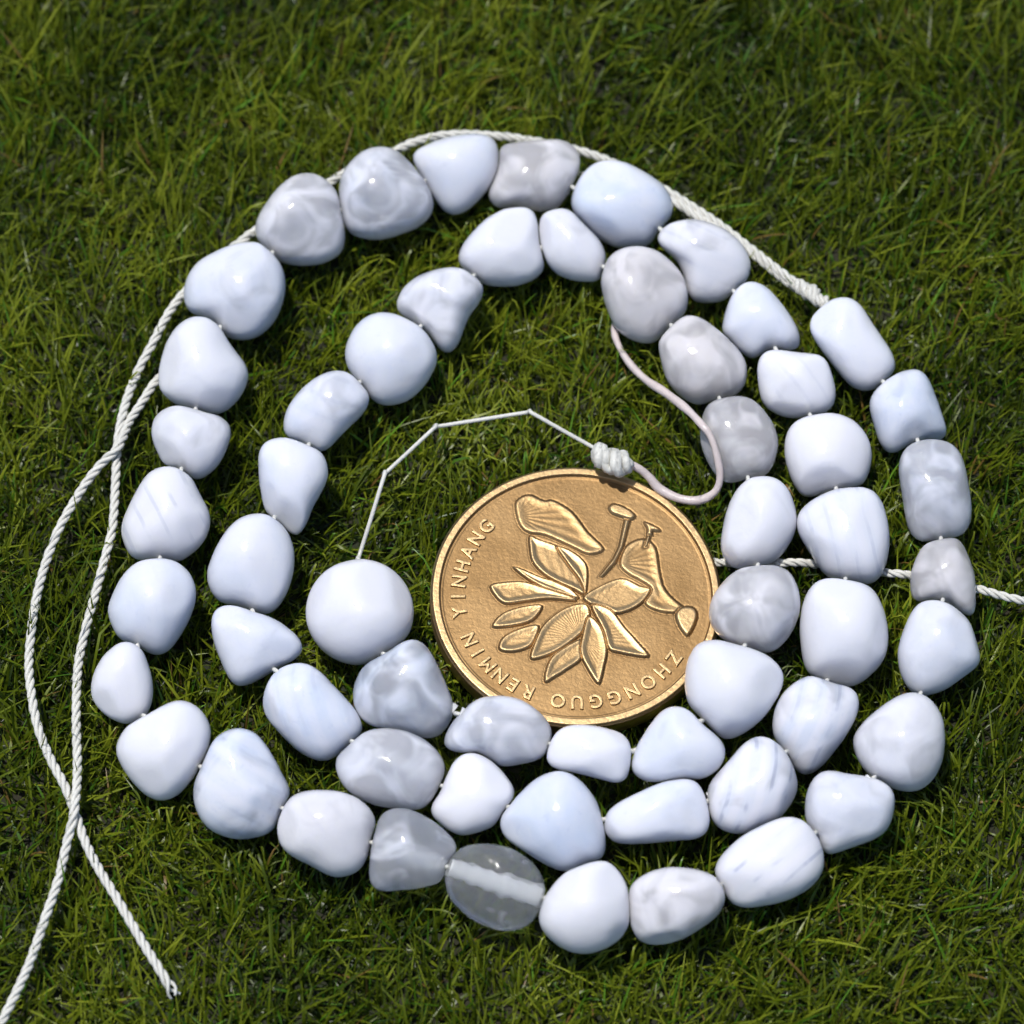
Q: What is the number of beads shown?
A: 58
